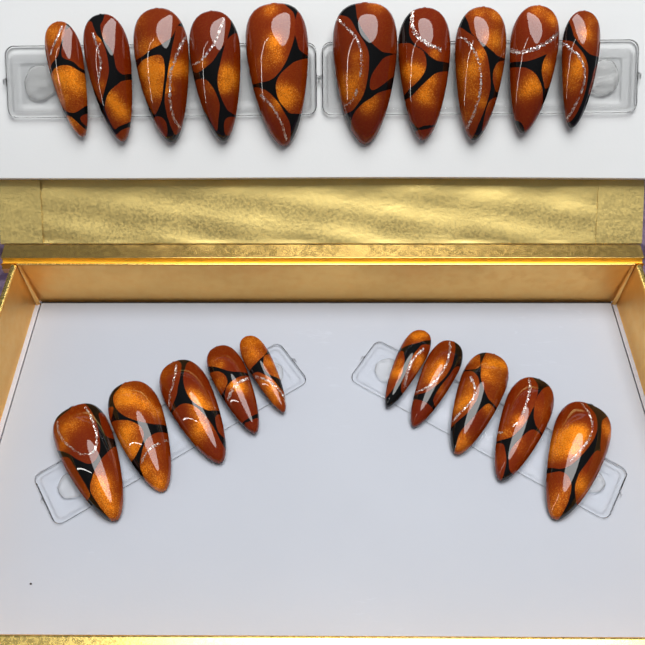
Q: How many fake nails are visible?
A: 20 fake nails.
